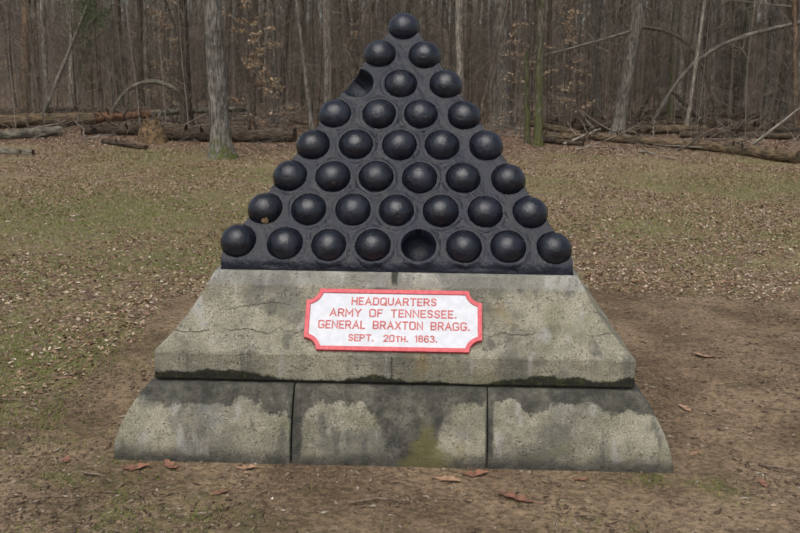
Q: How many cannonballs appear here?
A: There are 34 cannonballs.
